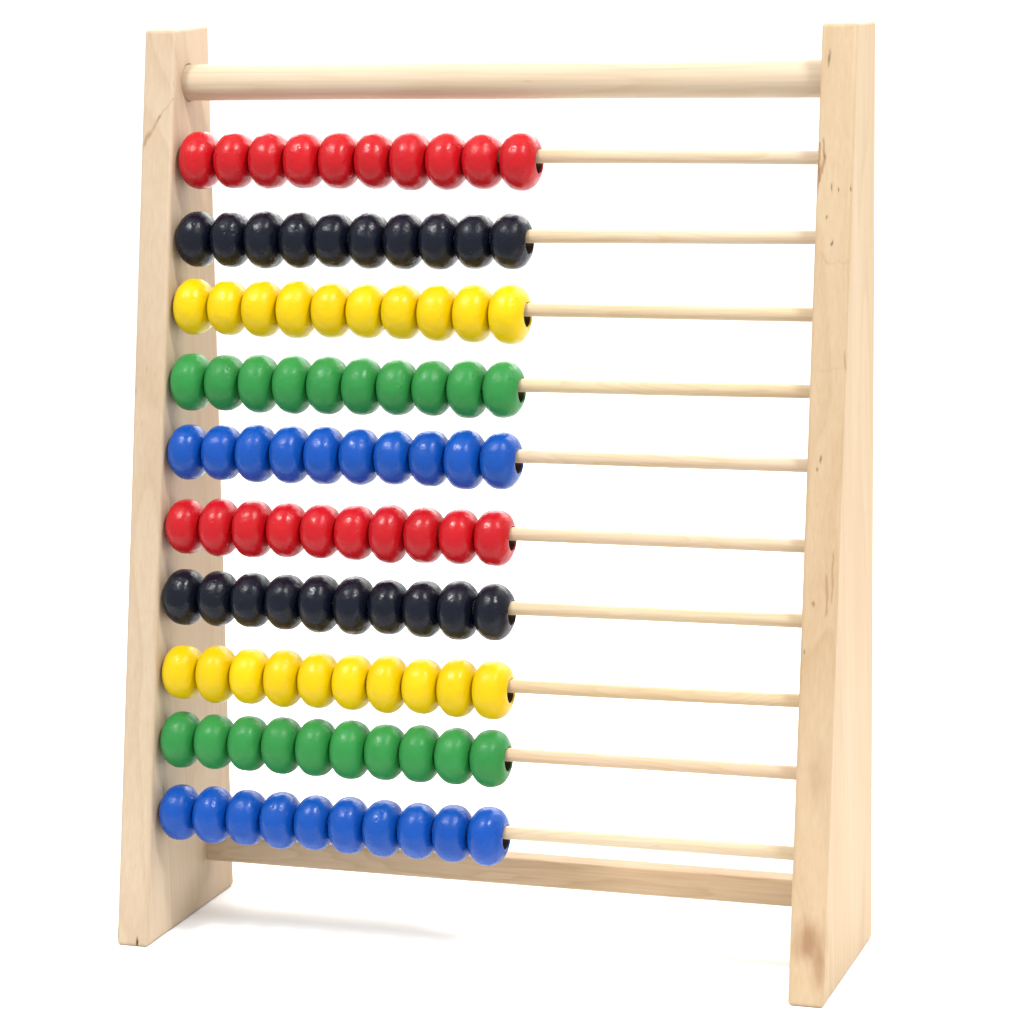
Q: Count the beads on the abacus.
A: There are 100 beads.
